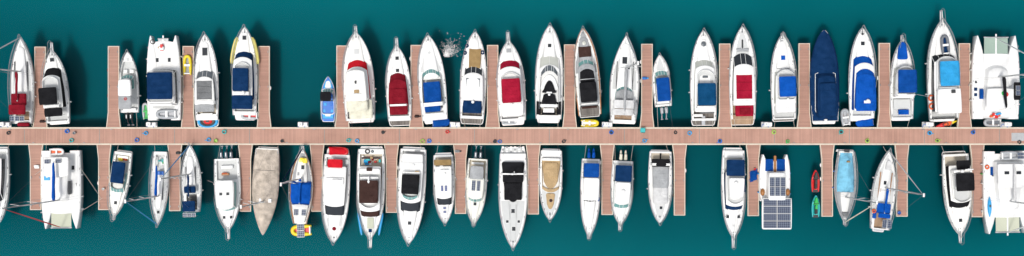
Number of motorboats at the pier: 37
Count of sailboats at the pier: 11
